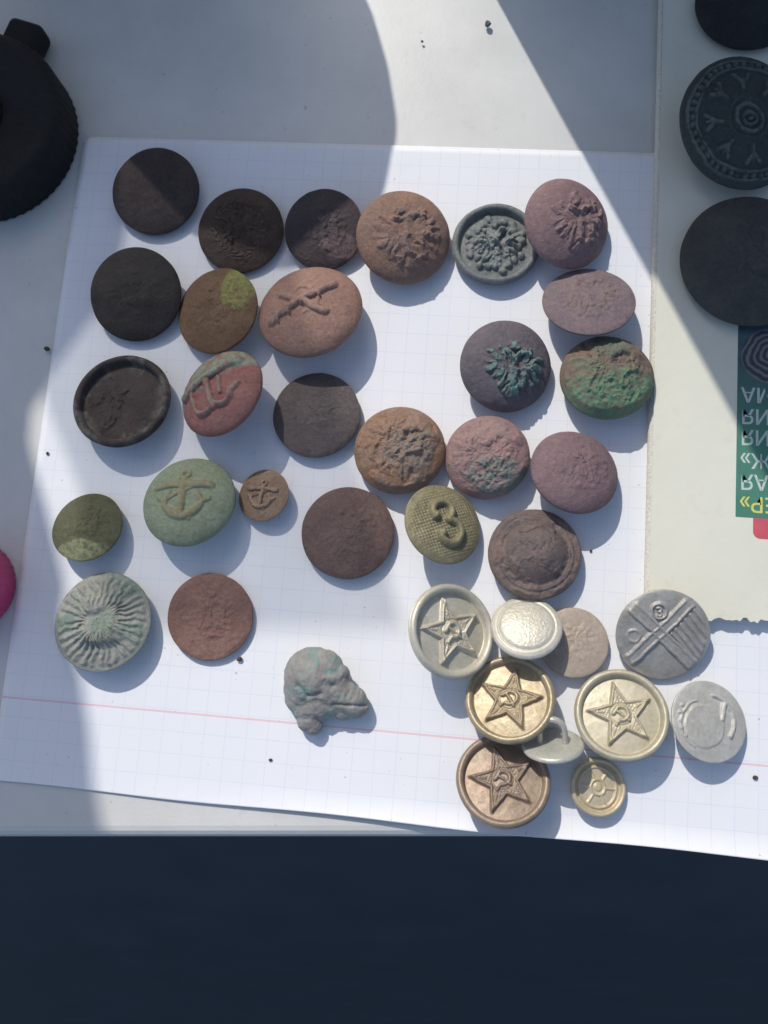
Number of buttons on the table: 39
